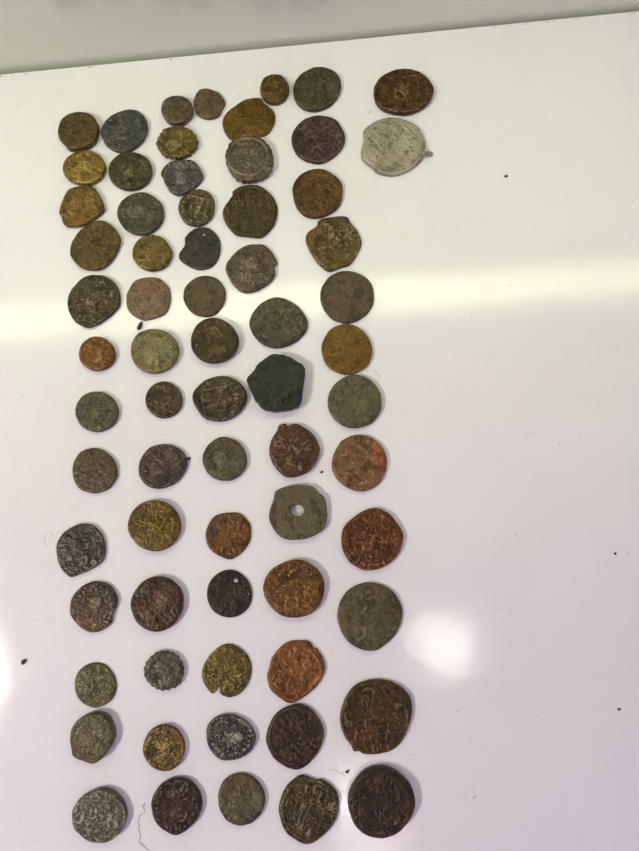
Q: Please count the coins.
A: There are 68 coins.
